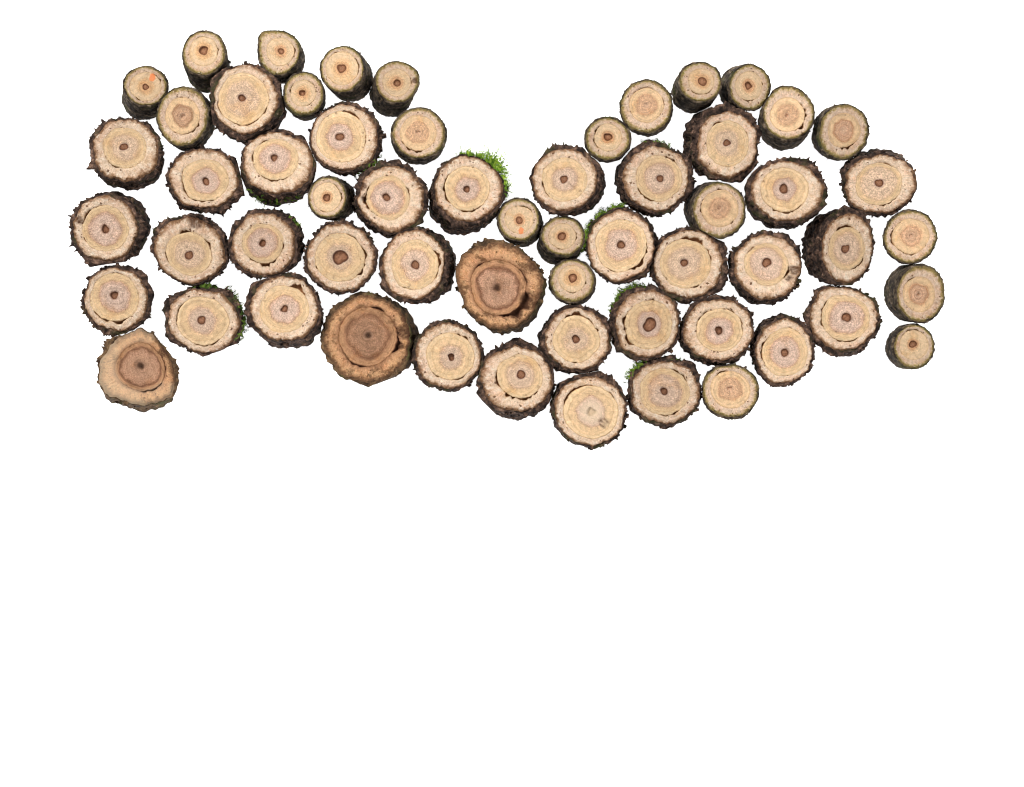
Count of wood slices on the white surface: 59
